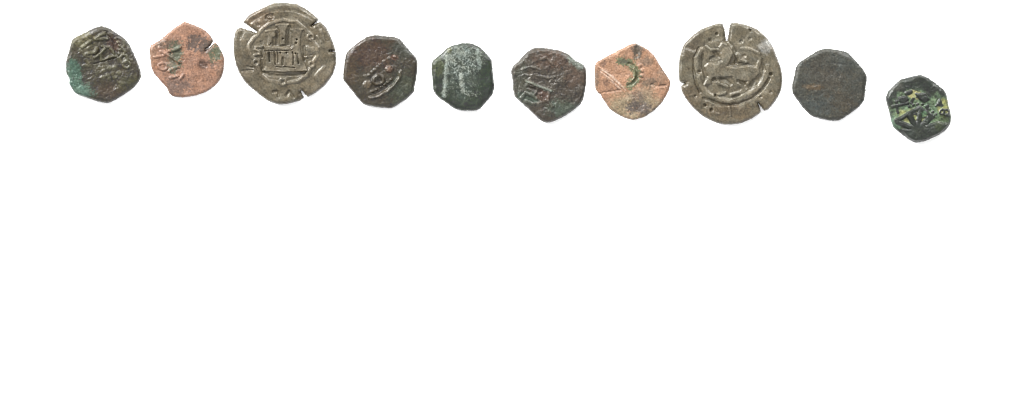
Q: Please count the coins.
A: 10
